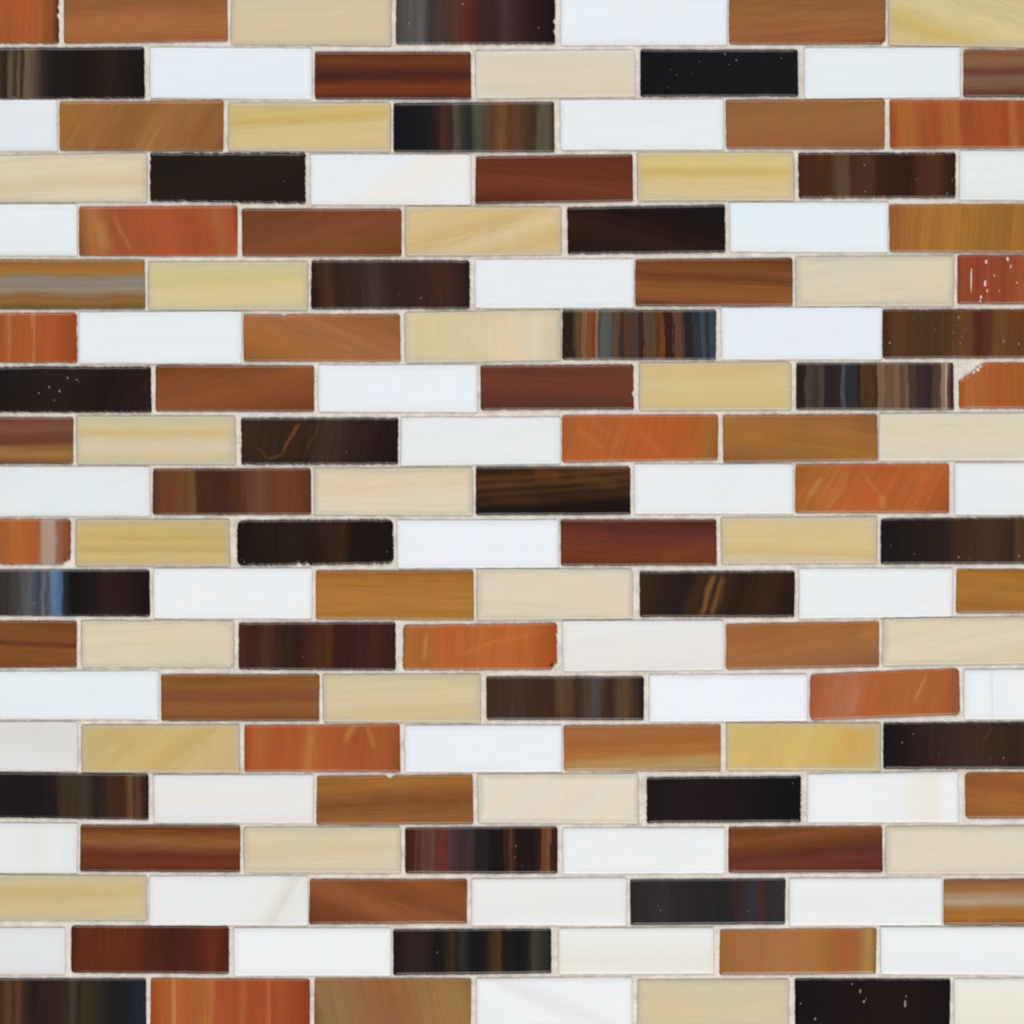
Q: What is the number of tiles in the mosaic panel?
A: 140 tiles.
